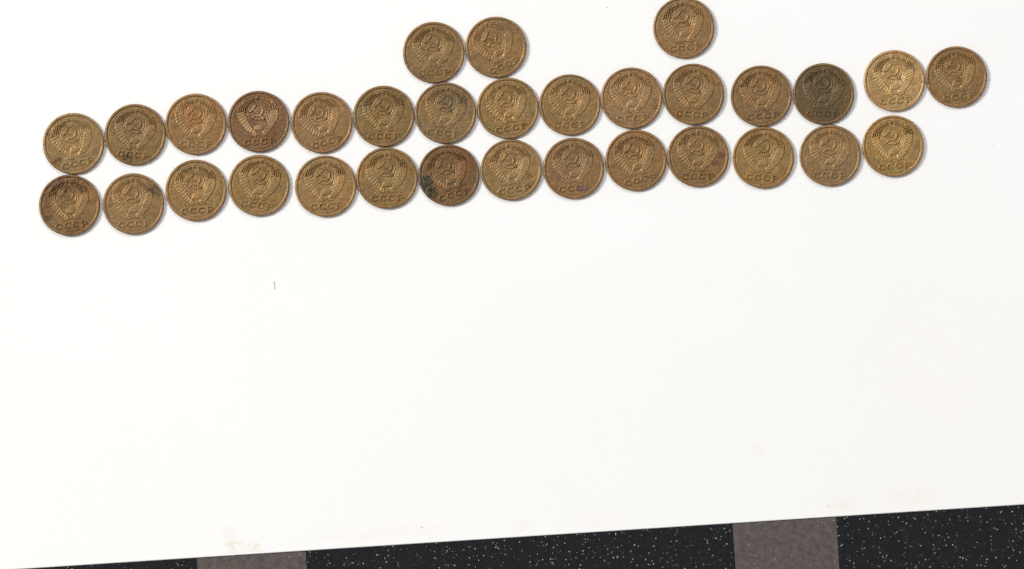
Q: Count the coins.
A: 32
